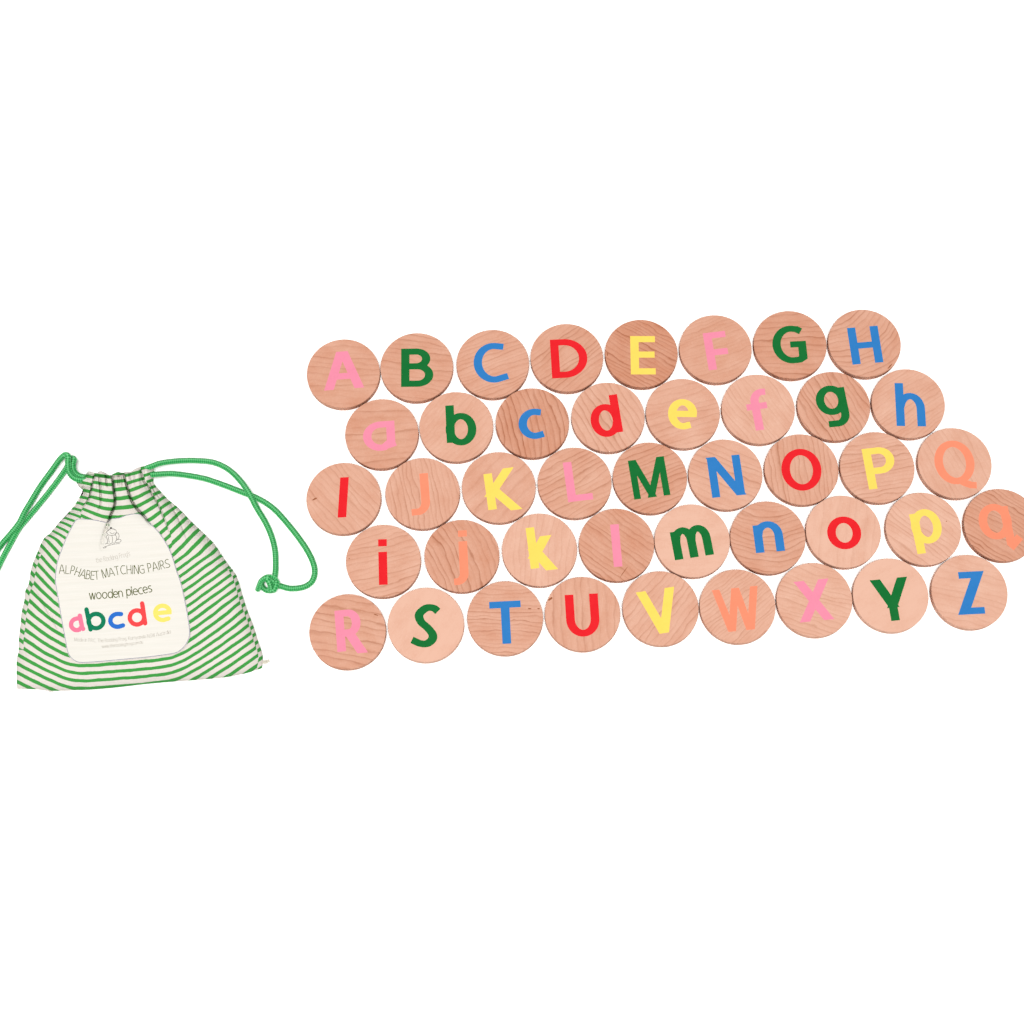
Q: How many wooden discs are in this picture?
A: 43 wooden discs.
